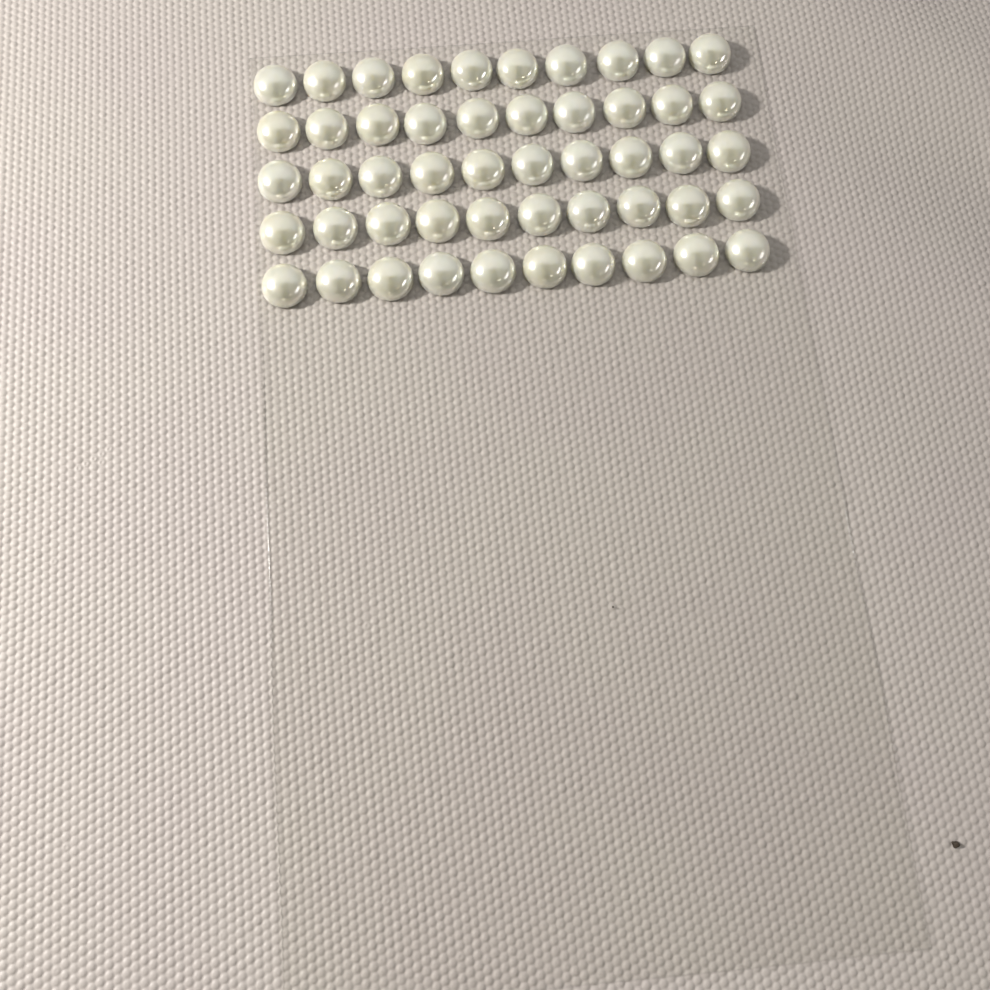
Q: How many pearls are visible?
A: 50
